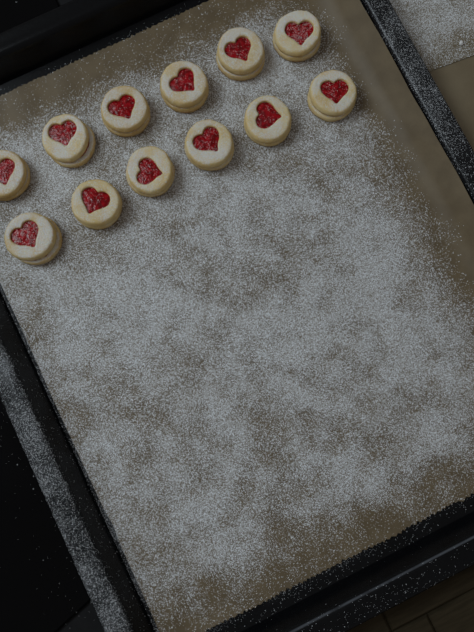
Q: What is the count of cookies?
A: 12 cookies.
